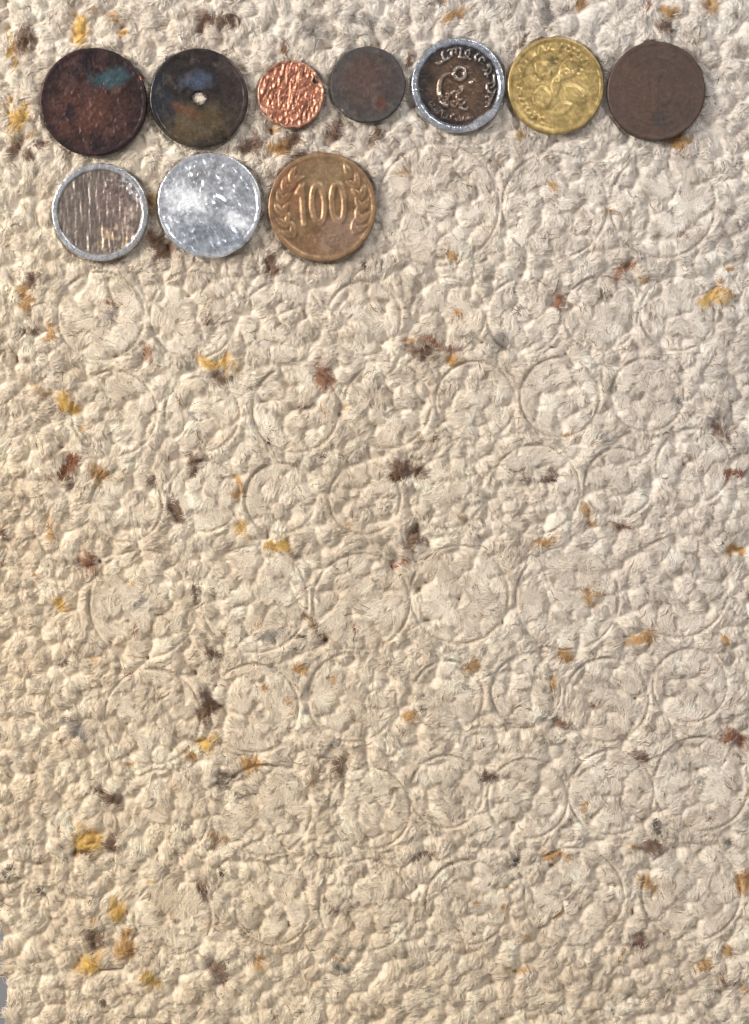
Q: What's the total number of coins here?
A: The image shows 10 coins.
